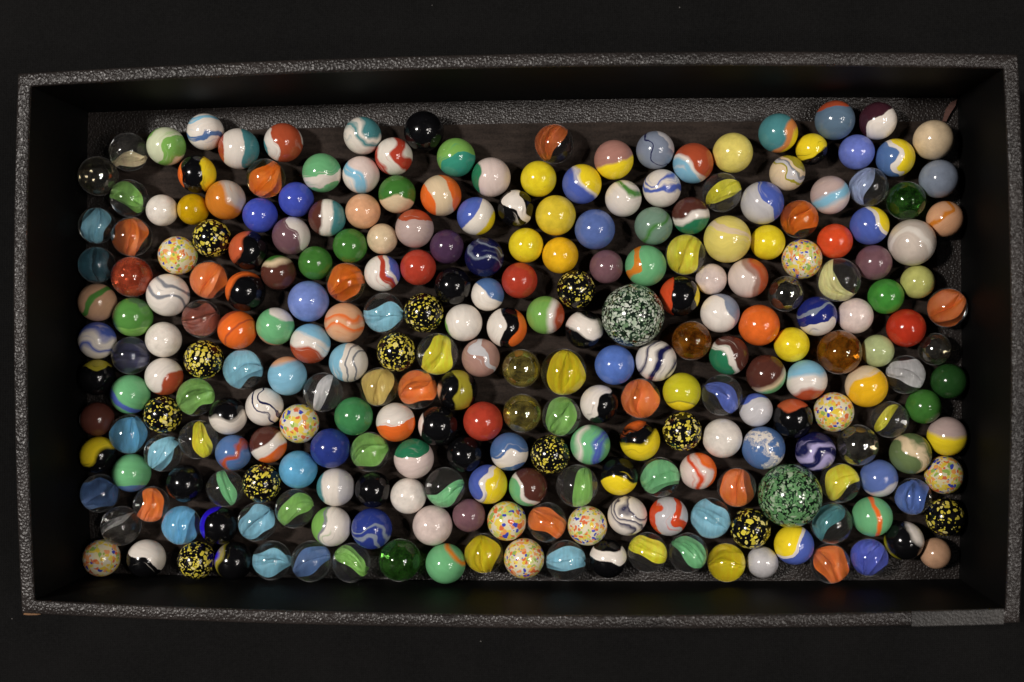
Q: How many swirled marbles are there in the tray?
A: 113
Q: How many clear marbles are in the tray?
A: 71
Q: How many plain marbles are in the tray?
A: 52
